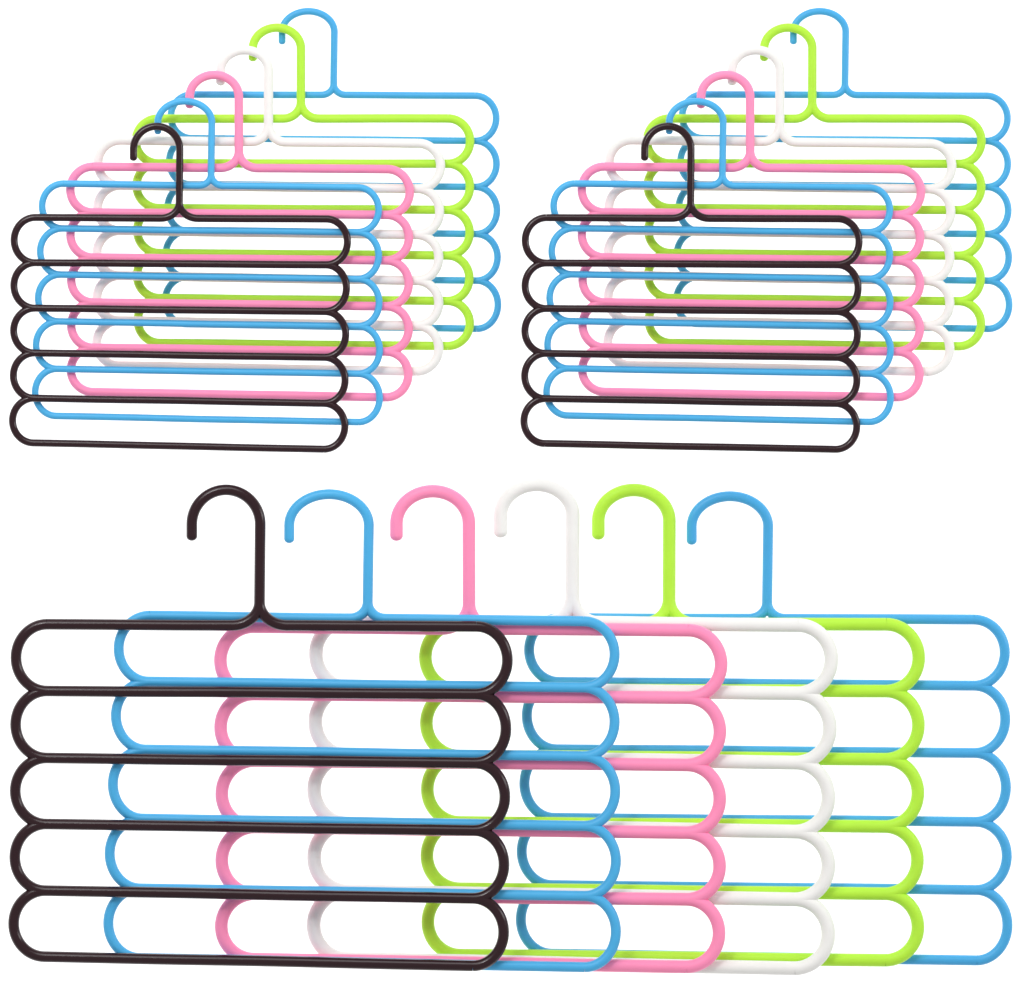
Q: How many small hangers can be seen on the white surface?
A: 12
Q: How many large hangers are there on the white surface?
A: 6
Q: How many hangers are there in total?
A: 18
